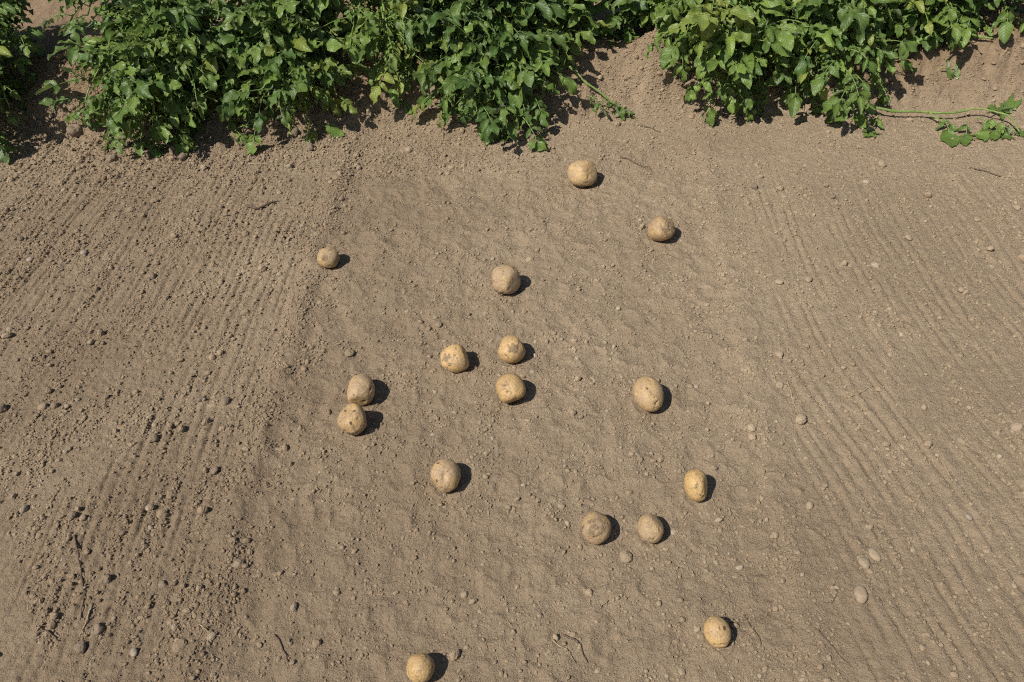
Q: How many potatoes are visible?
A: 16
